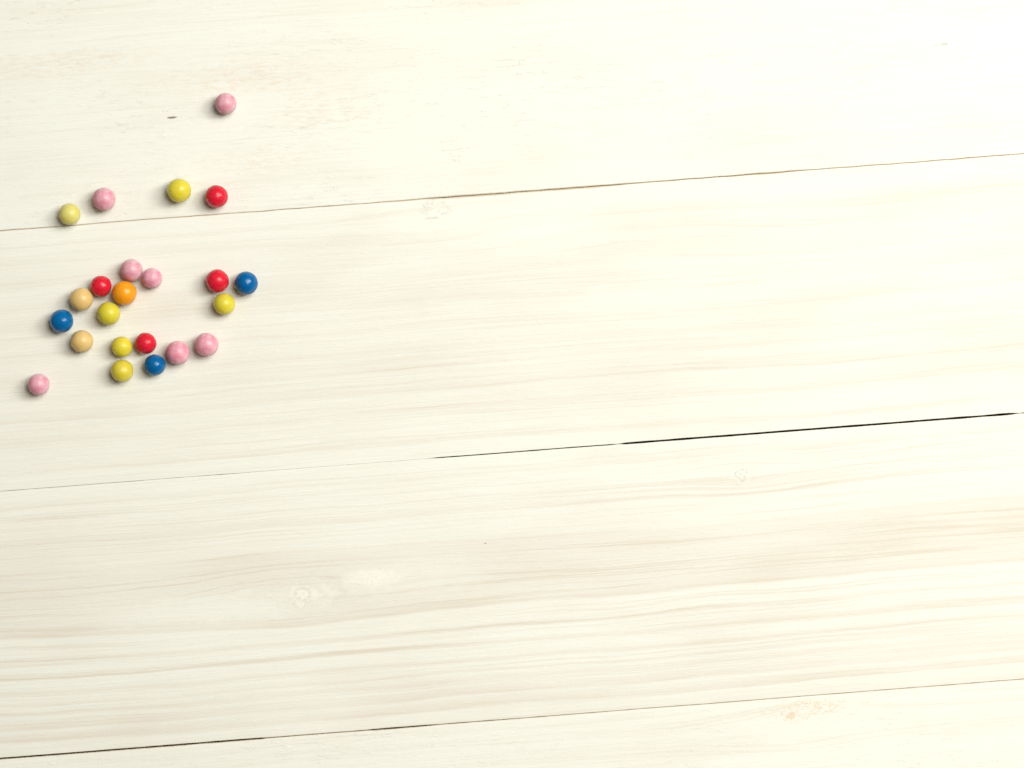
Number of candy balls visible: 23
